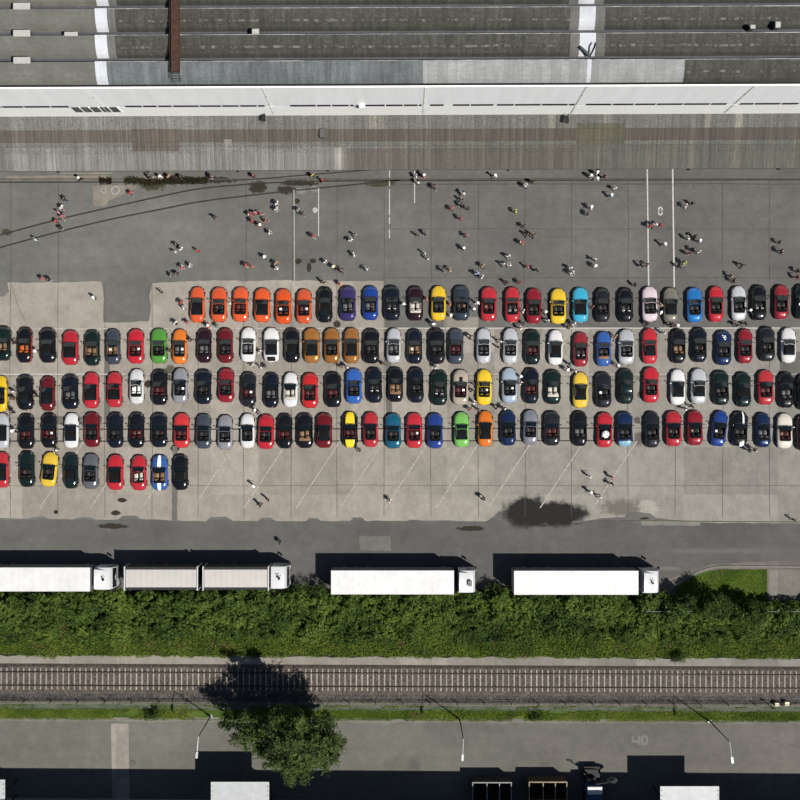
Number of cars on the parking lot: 147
